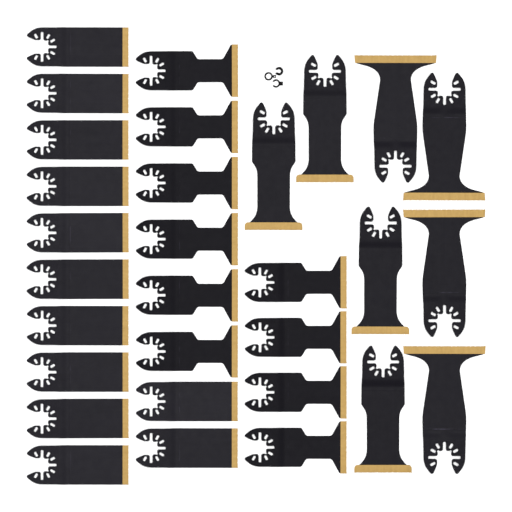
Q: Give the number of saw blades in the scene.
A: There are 30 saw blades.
